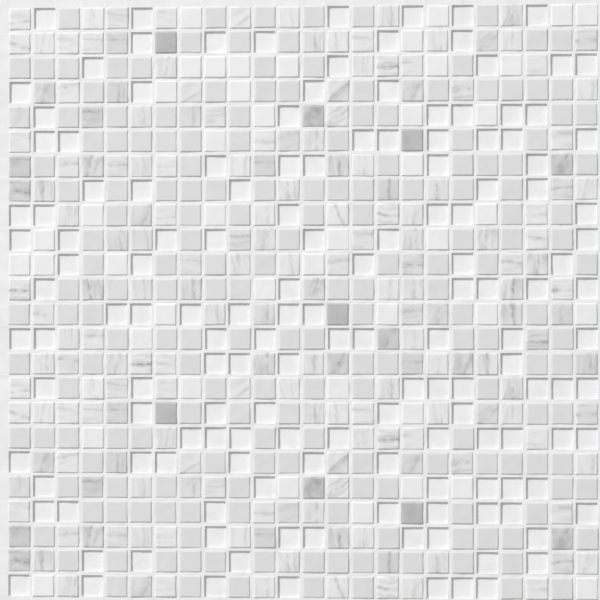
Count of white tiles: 44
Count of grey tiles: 188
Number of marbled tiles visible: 191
